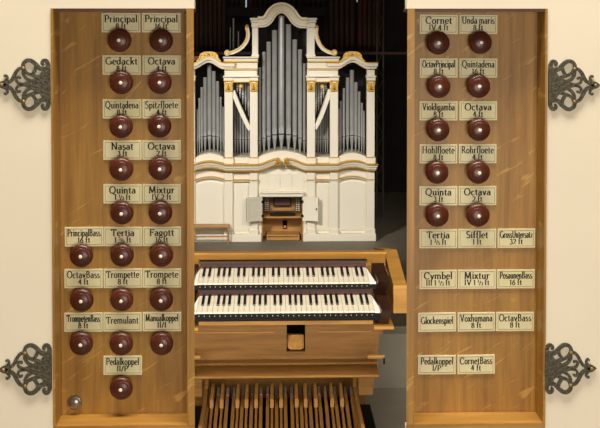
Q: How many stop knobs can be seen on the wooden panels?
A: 30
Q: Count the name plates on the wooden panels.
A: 41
